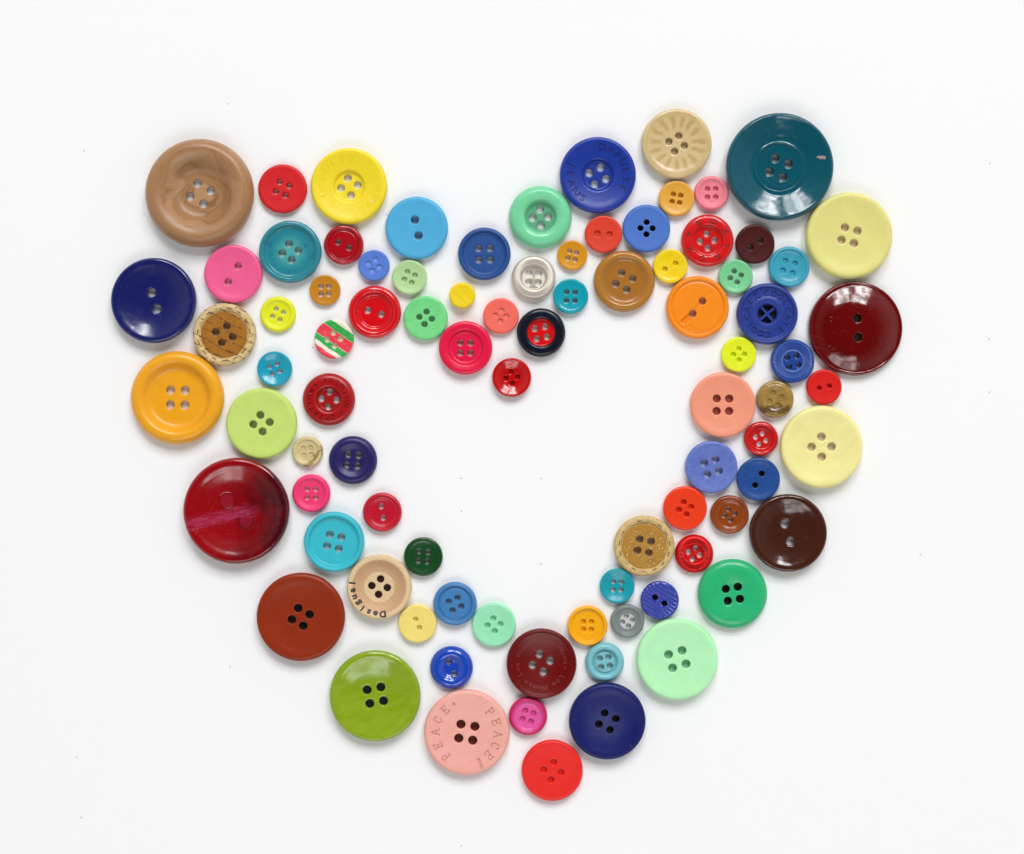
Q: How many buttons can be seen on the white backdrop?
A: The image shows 87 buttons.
